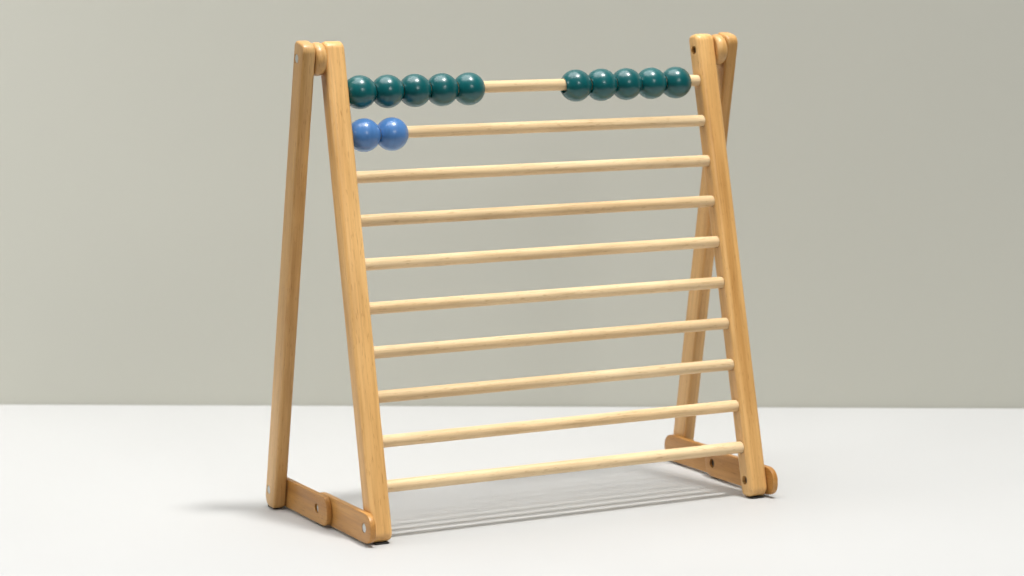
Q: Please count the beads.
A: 12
